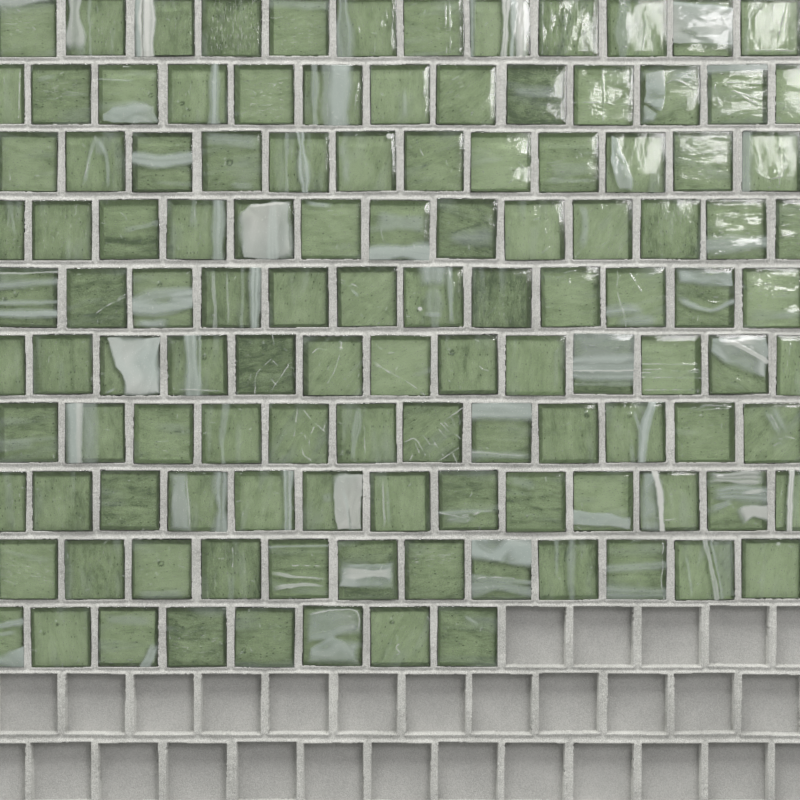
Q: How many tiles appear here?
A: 120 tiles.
